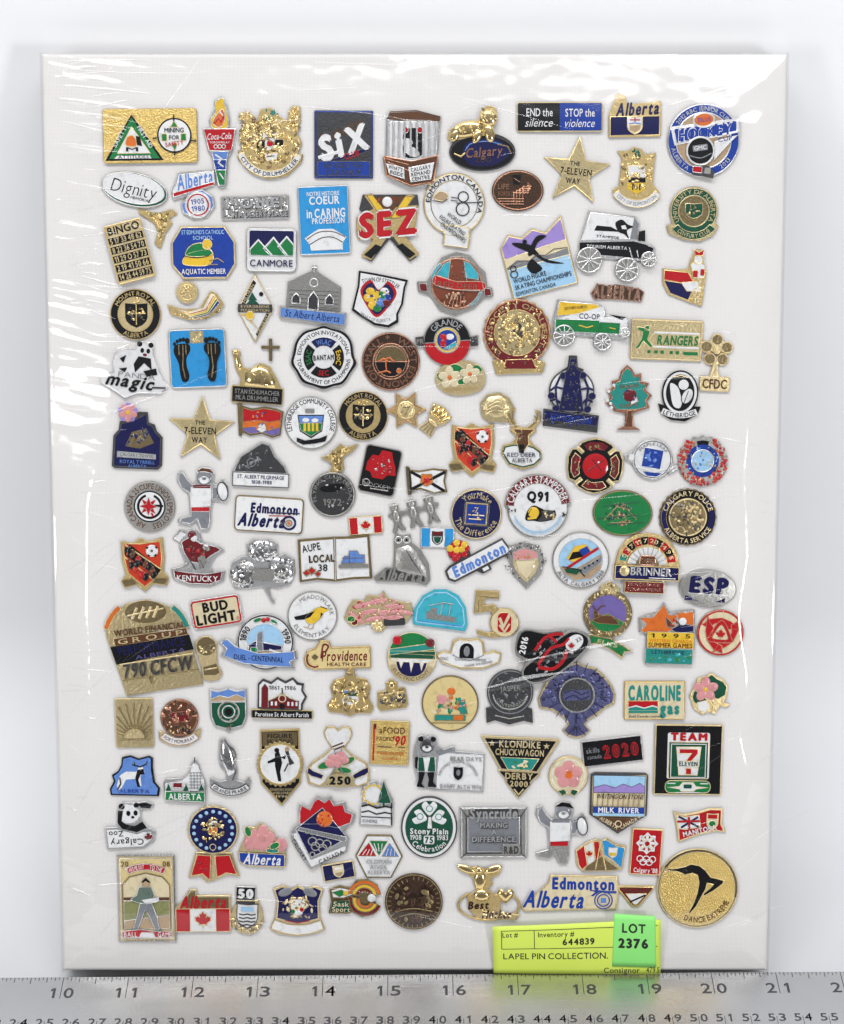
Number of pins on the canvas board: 146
